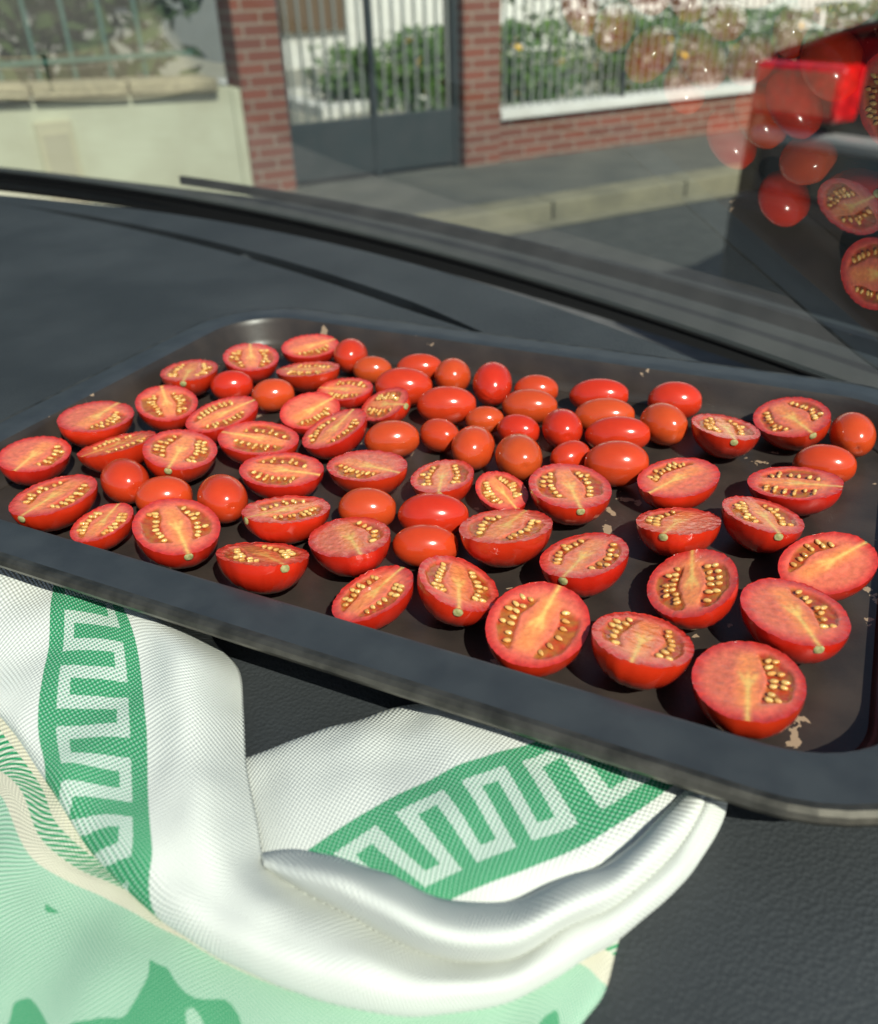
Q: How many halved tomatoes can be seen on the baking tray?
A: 42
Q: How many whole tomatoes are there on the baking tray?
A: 33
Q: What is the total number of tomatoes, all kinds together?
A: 75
